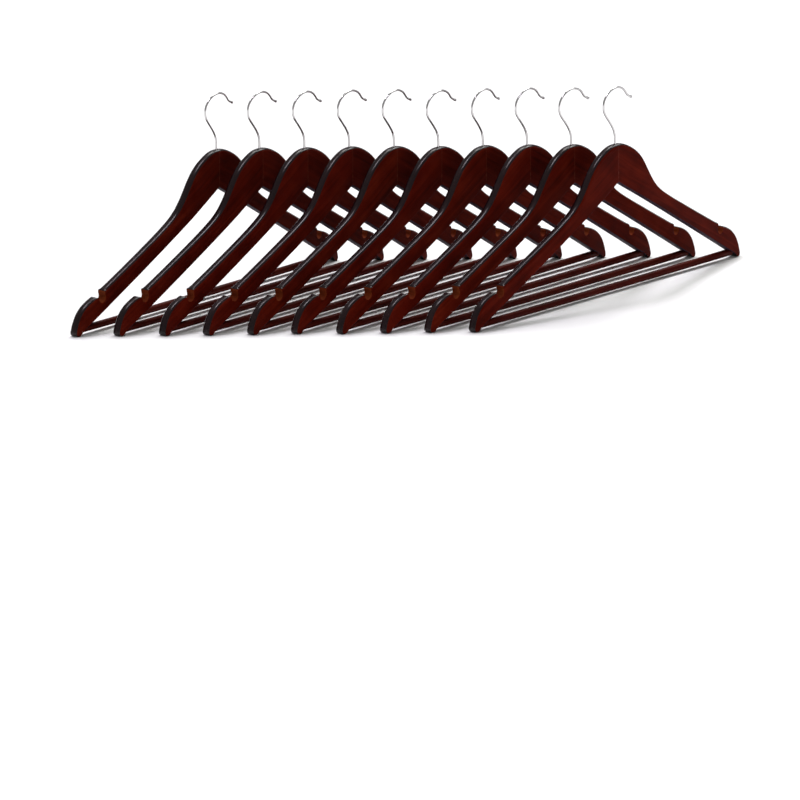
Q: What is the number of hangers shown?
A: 10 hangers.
